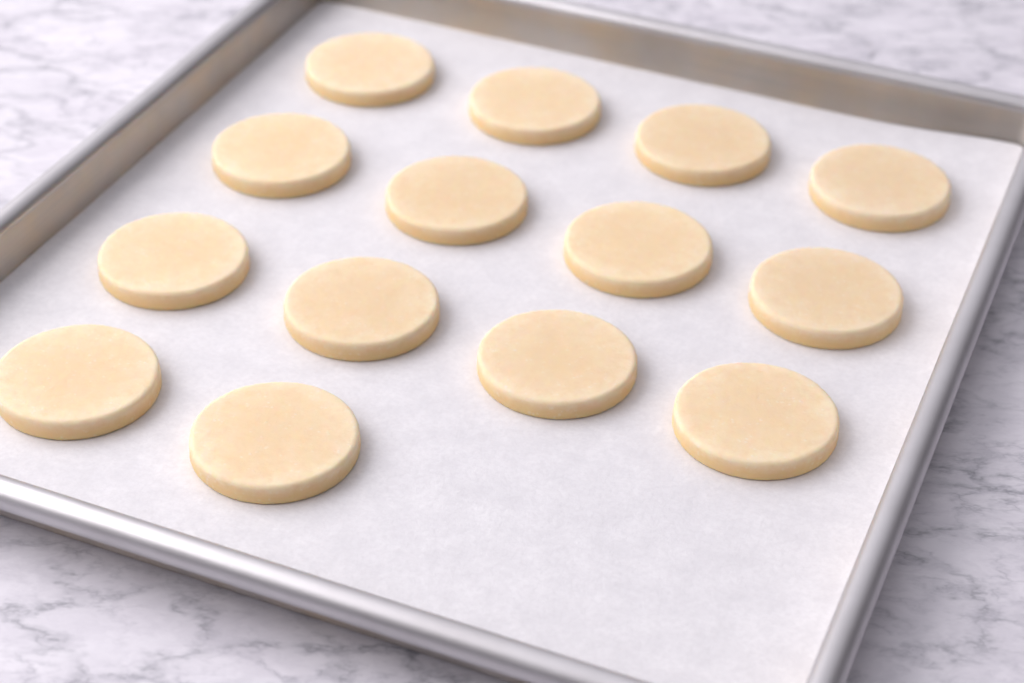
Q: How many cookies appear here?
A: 14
